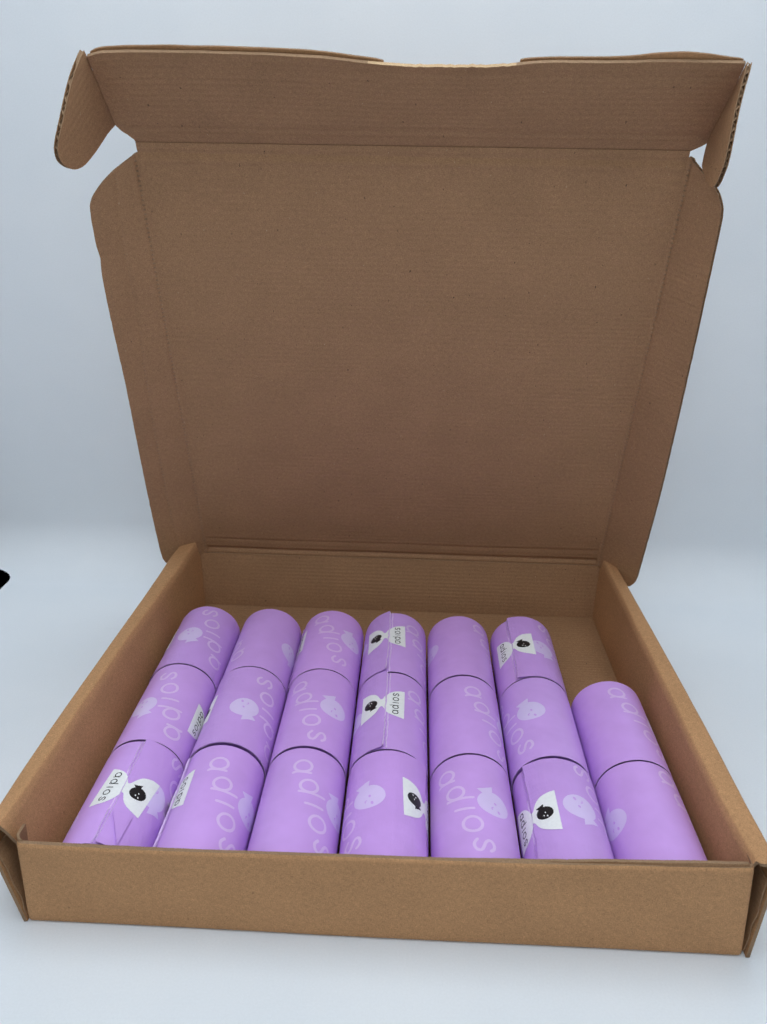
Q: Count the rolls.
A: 20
